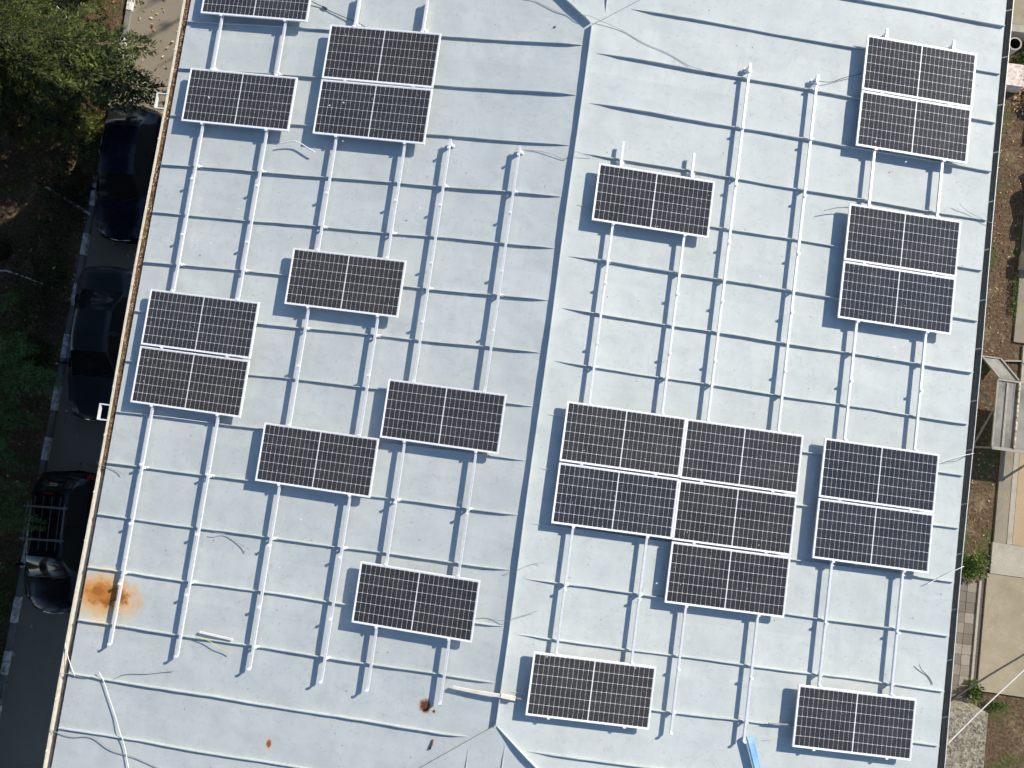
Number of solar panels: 24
